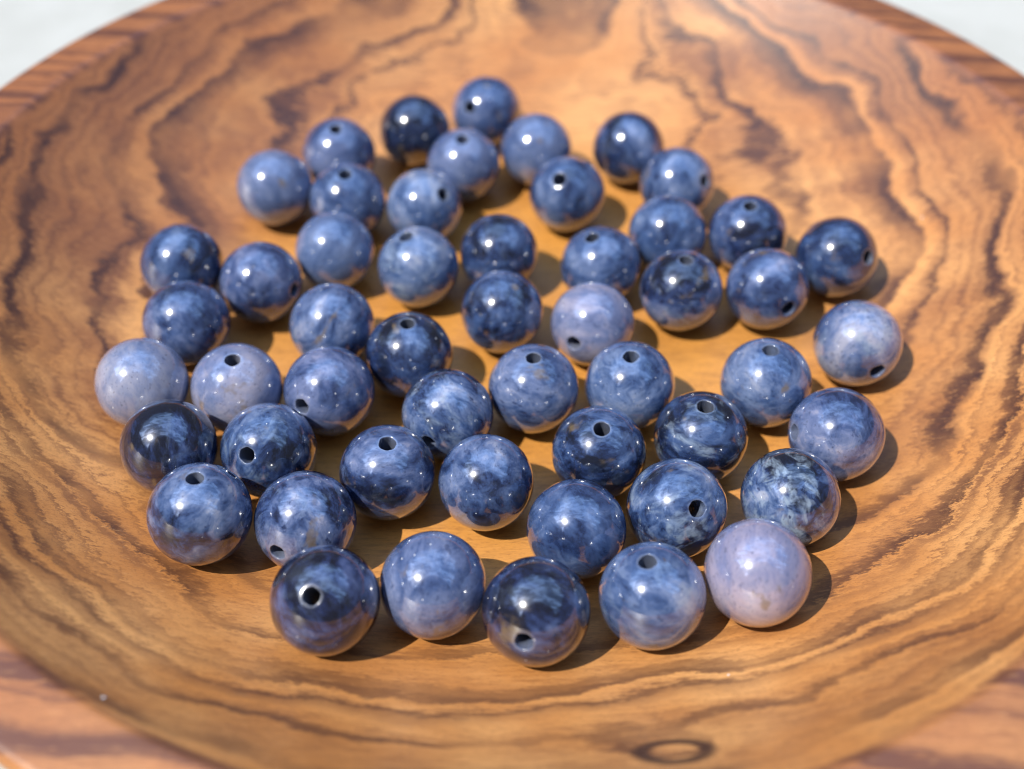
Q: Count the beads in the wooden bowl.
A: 52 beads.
